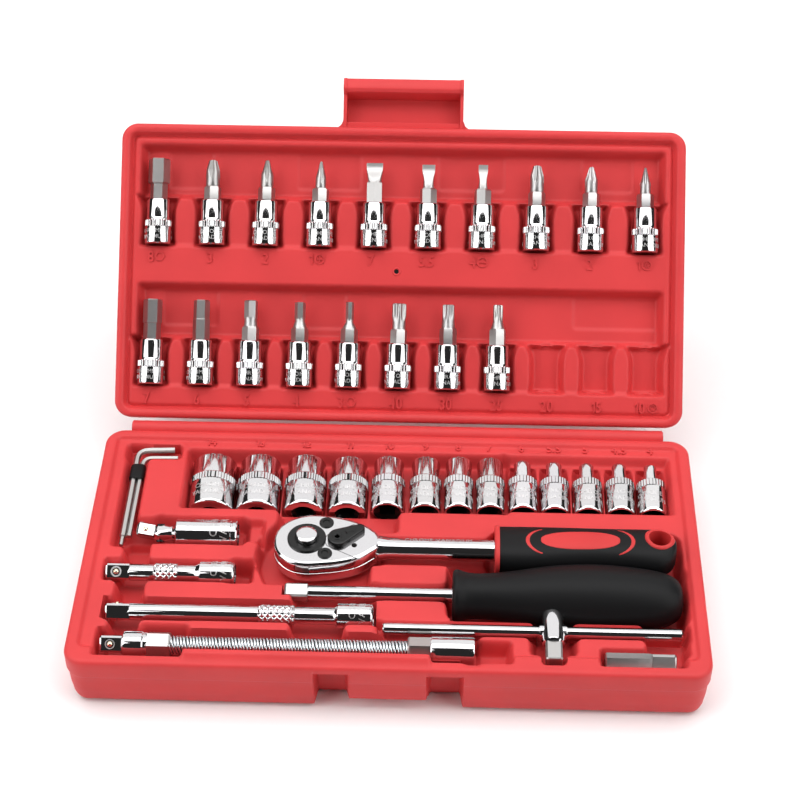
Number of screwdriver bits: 18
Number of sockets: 13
